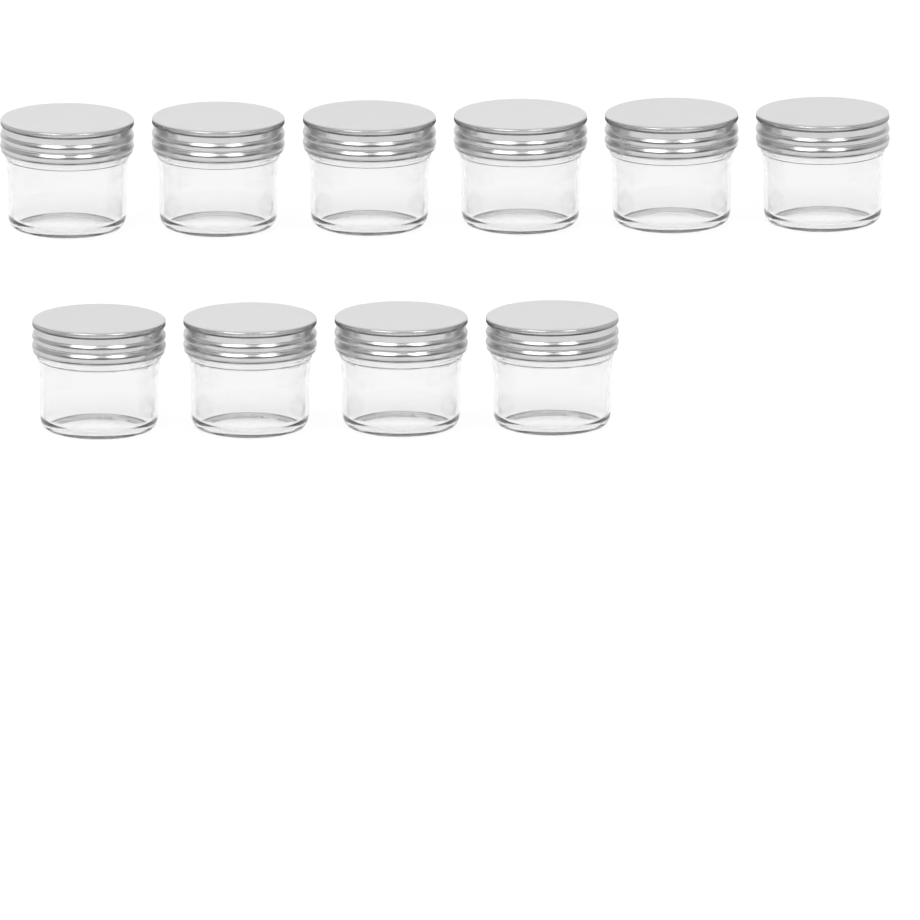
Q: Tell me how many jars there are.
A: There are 10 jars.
